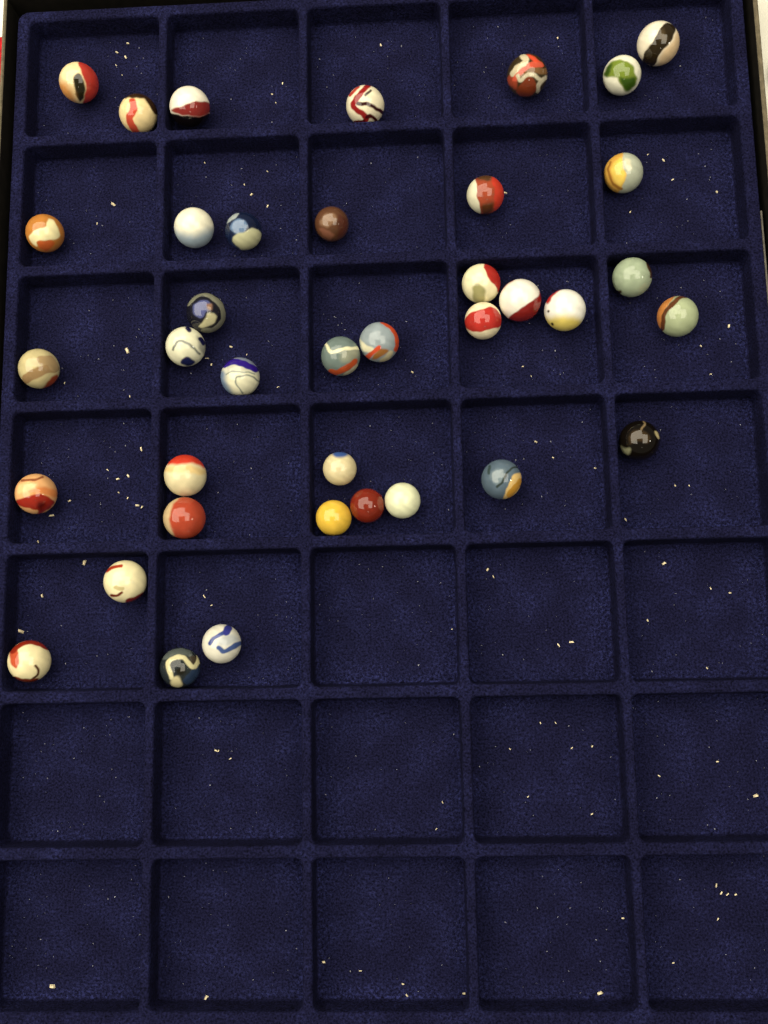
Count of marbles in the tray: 38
